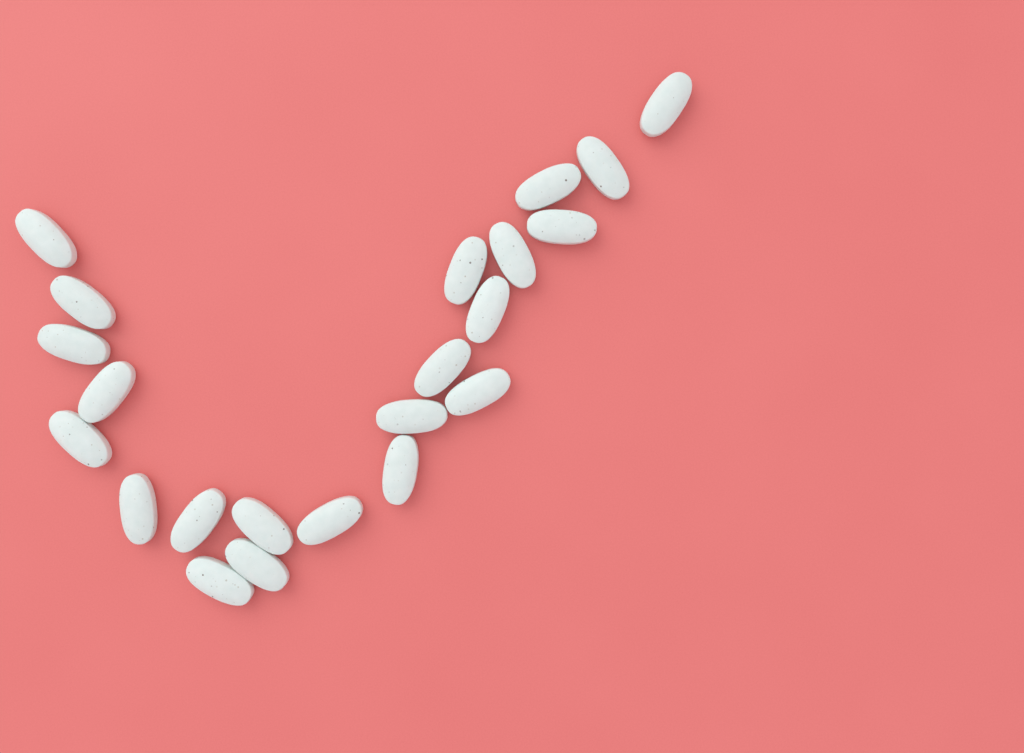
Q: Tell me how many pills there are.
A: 22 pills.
